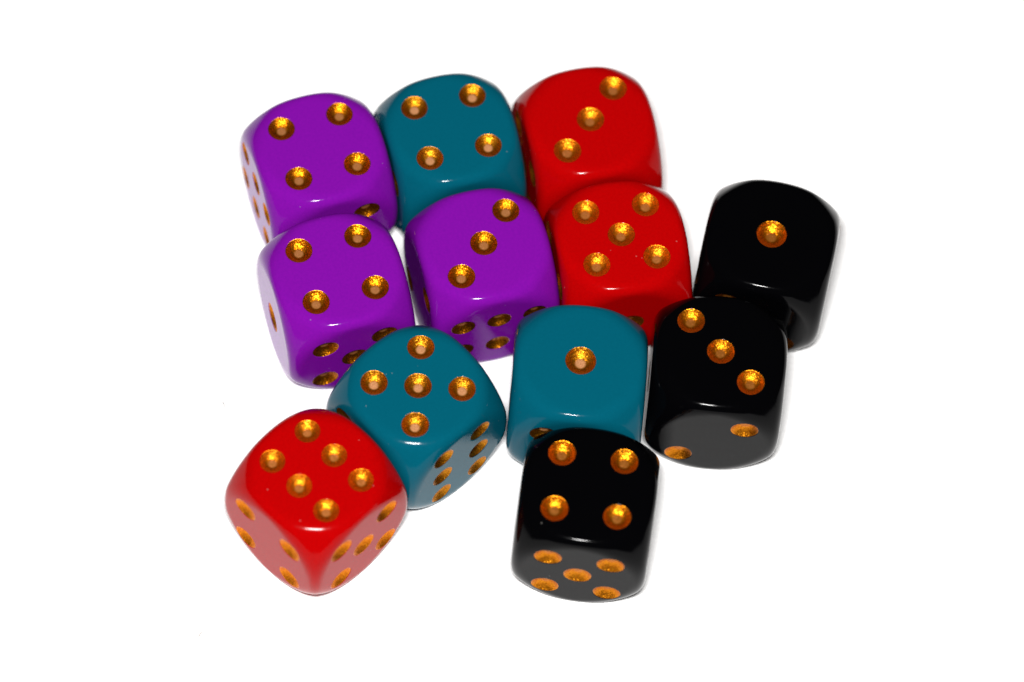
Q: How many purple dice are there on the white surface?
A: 3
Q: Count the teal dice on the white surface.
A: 3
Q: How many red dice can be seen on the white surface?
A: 3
